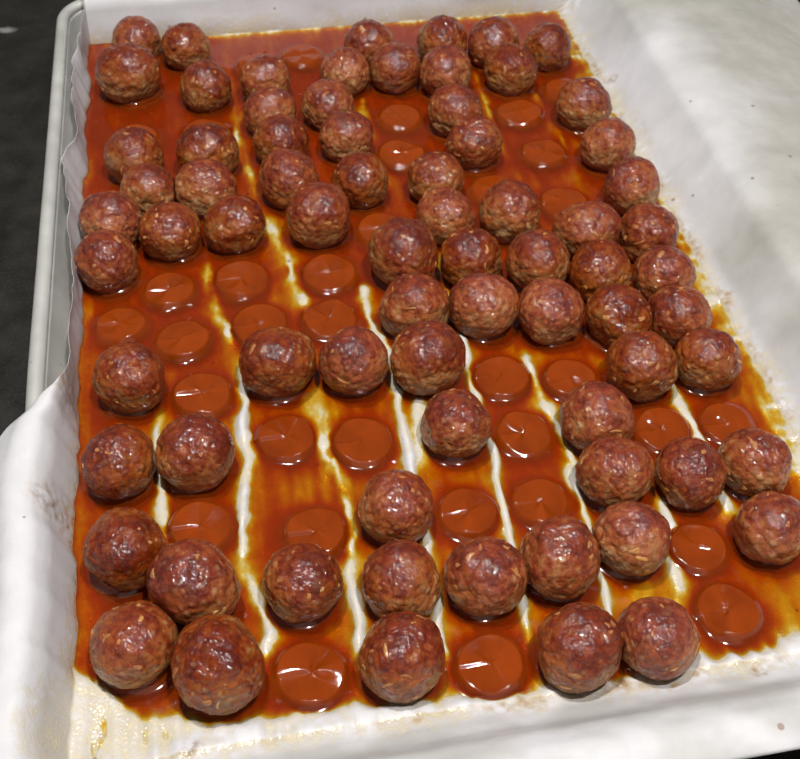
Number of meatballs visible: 75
